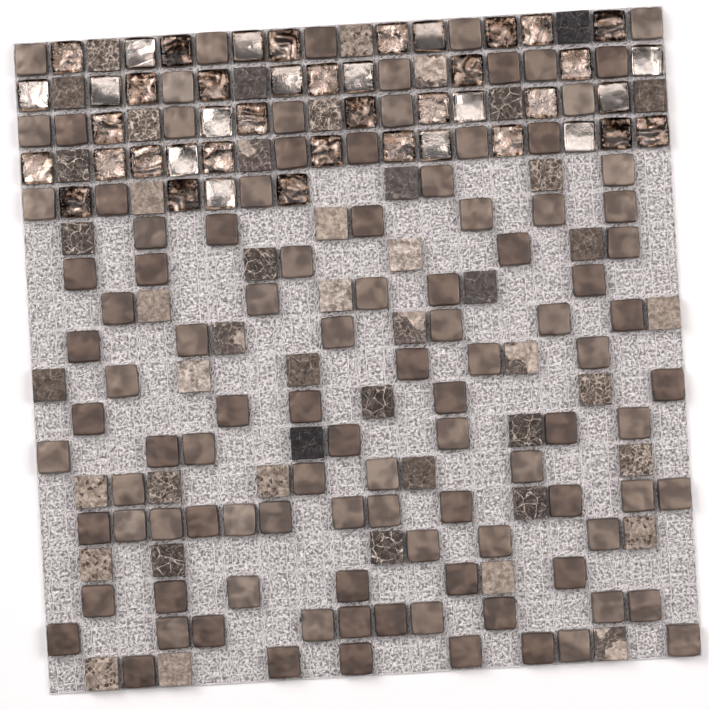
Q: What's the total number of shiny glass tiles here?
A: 44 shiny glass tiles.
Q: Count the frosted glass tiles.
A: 105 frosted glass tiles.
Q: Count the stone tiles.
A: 48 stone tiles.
